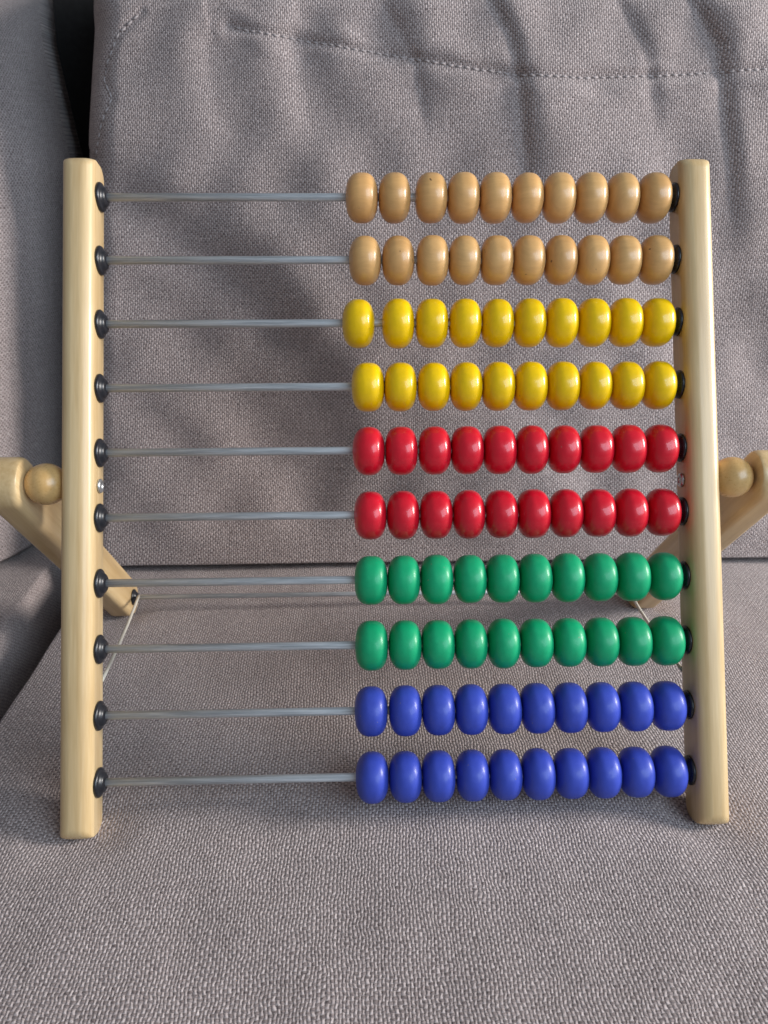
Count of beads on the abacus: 100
